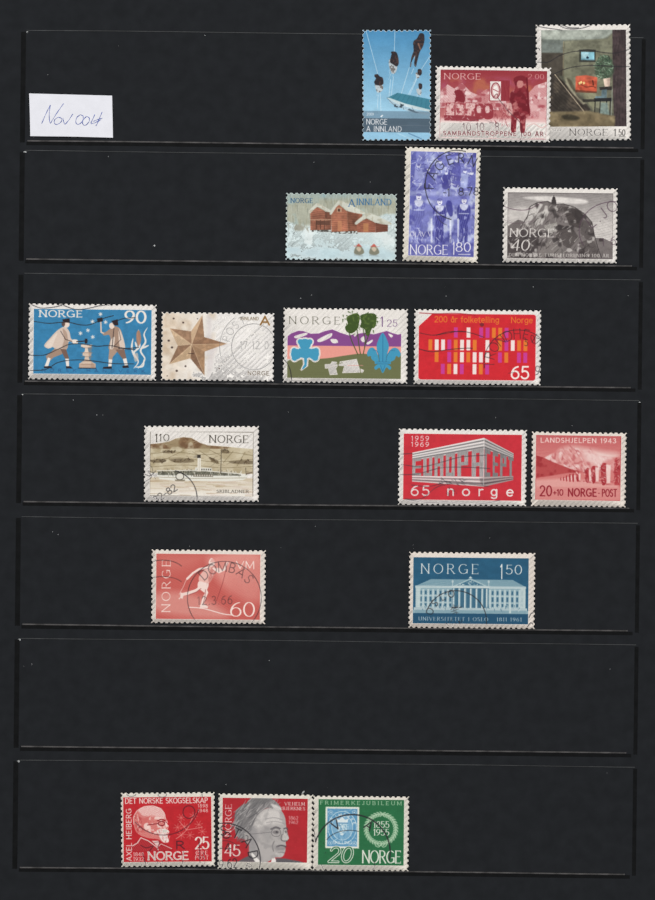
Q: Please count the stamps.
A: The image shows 18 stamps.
